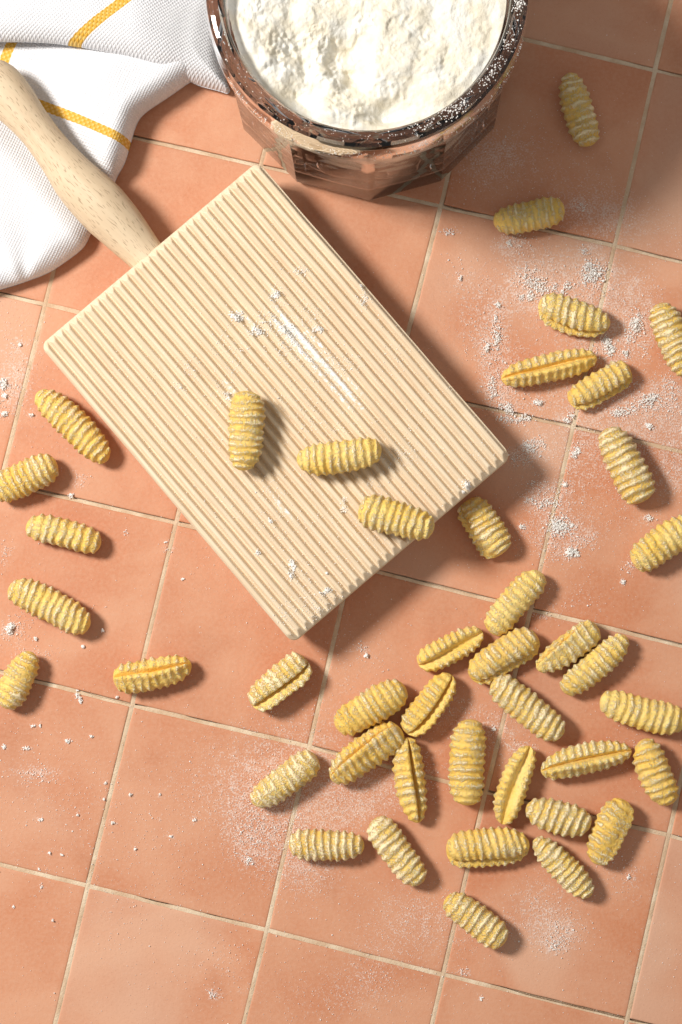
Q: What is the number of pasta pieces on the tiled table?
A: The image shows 42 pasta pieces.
